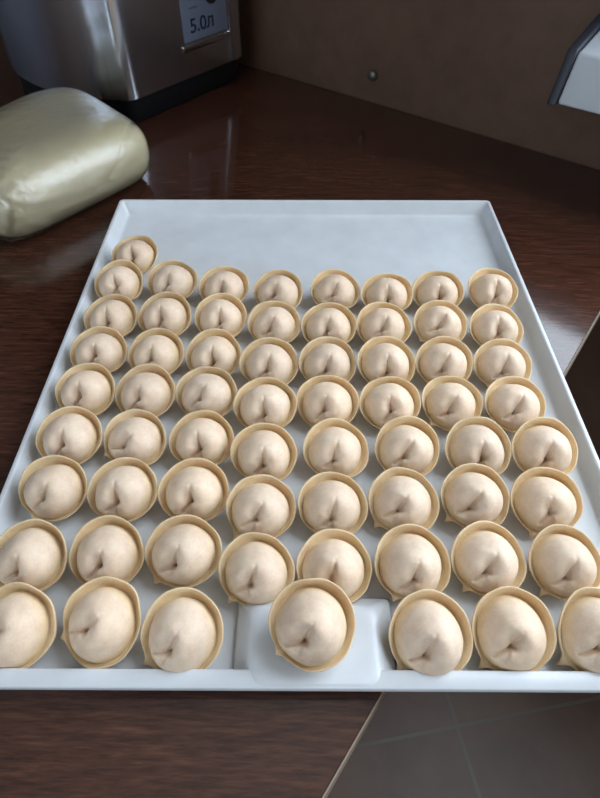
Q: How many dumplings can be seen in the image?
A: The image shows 64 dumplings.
